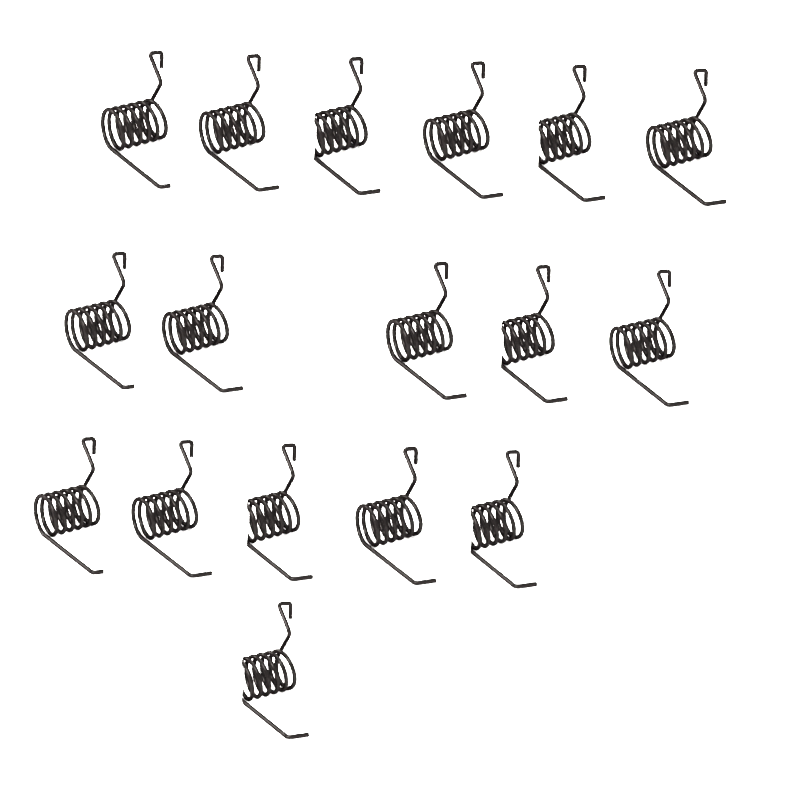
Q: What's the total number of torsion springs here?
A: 17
